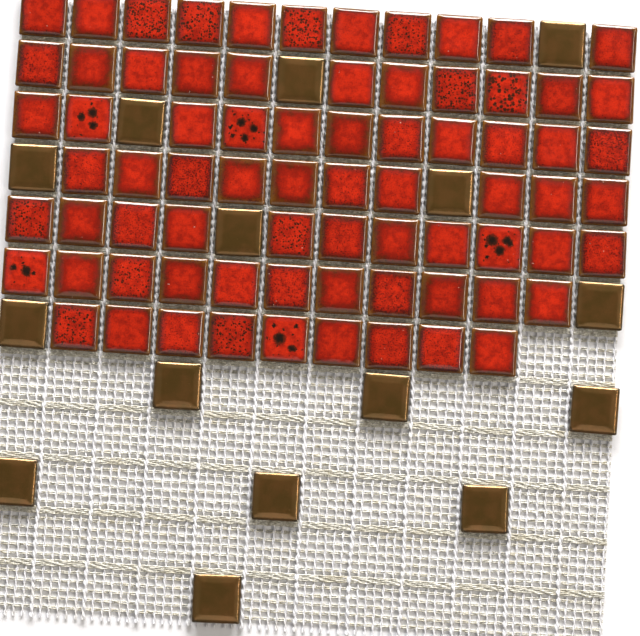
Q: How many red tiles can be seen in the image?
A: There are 74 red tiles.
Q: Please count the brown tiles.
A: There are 15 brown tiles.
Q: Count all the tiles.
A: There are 89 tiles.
